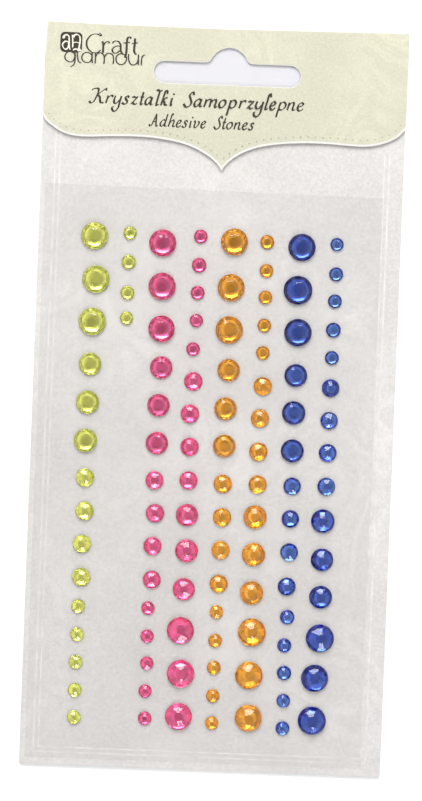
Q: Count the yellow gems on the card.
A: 19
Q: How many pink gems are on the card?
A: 30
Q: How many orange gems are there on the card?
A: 30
